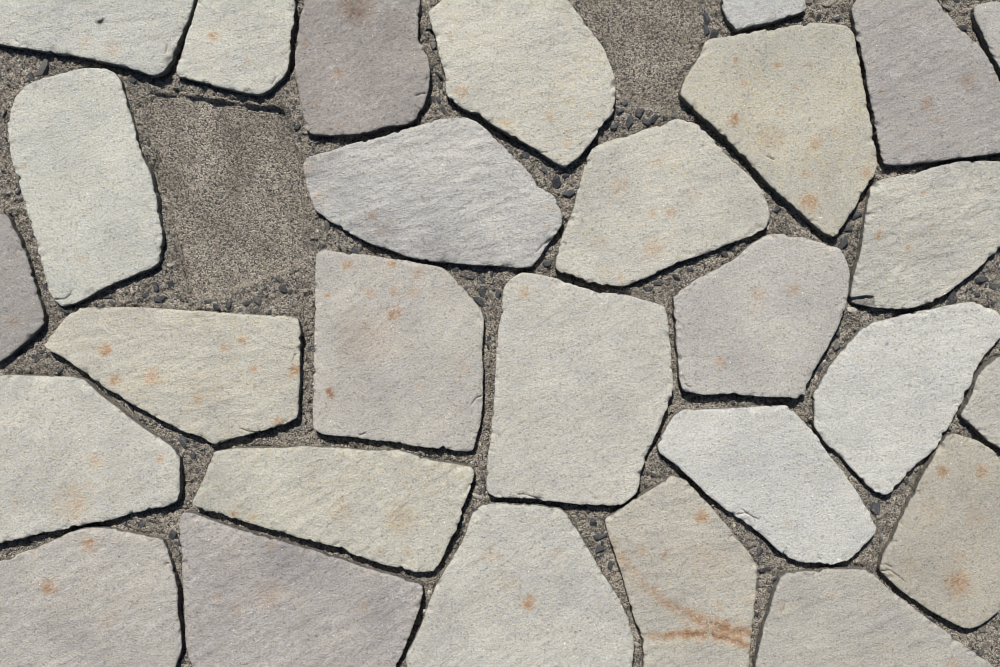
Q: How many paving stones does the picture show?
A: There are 28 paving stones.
